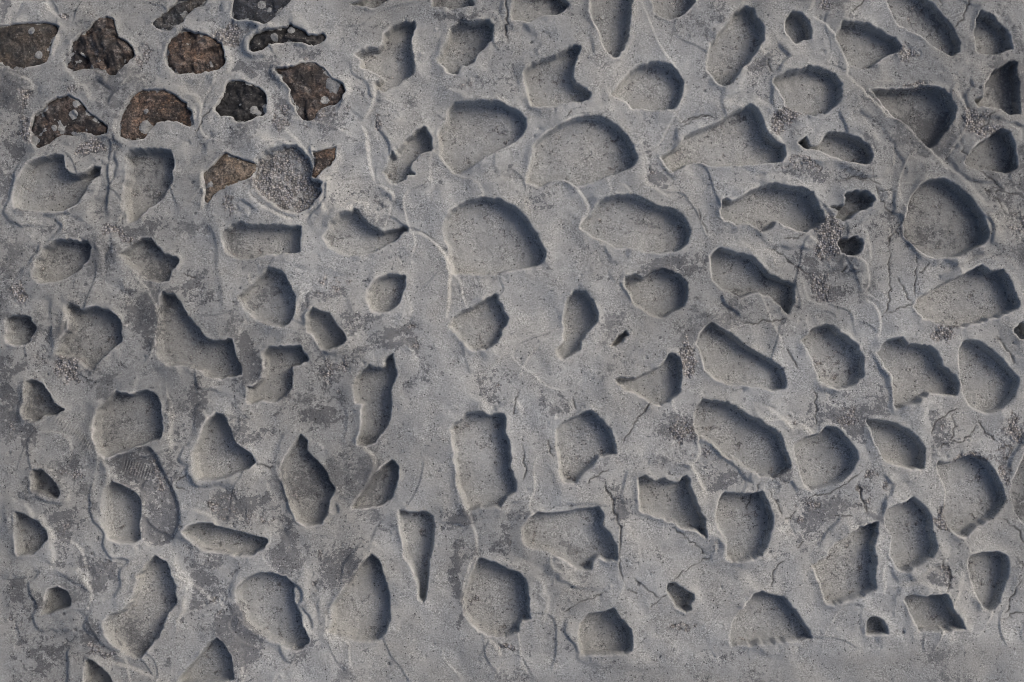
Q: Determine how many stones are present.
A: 12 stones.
